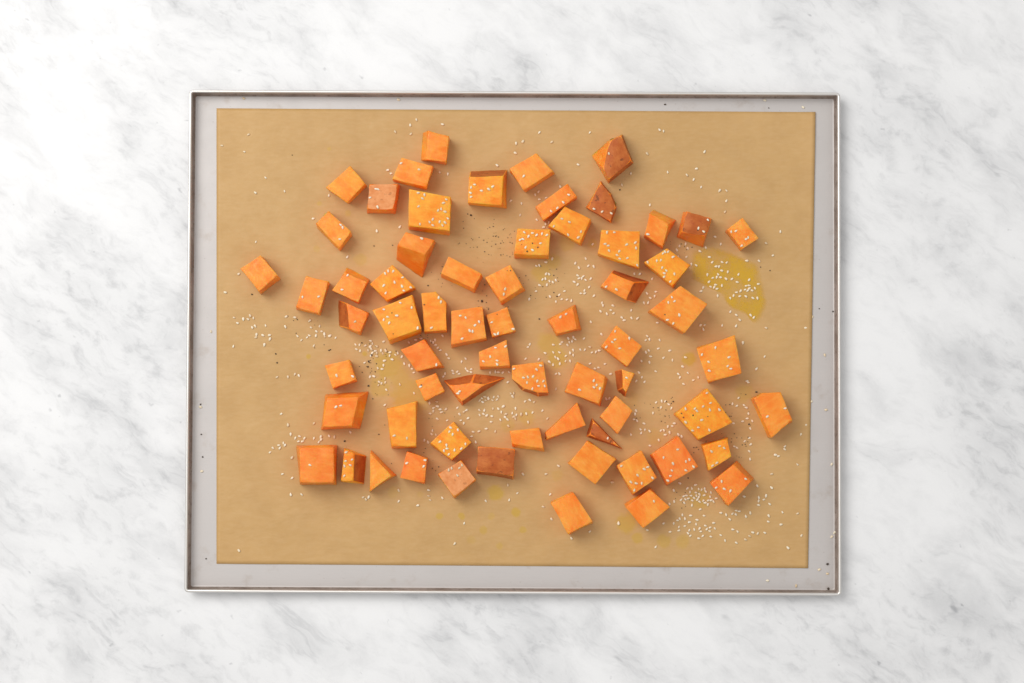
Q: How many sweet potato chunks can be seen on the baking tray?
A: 65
